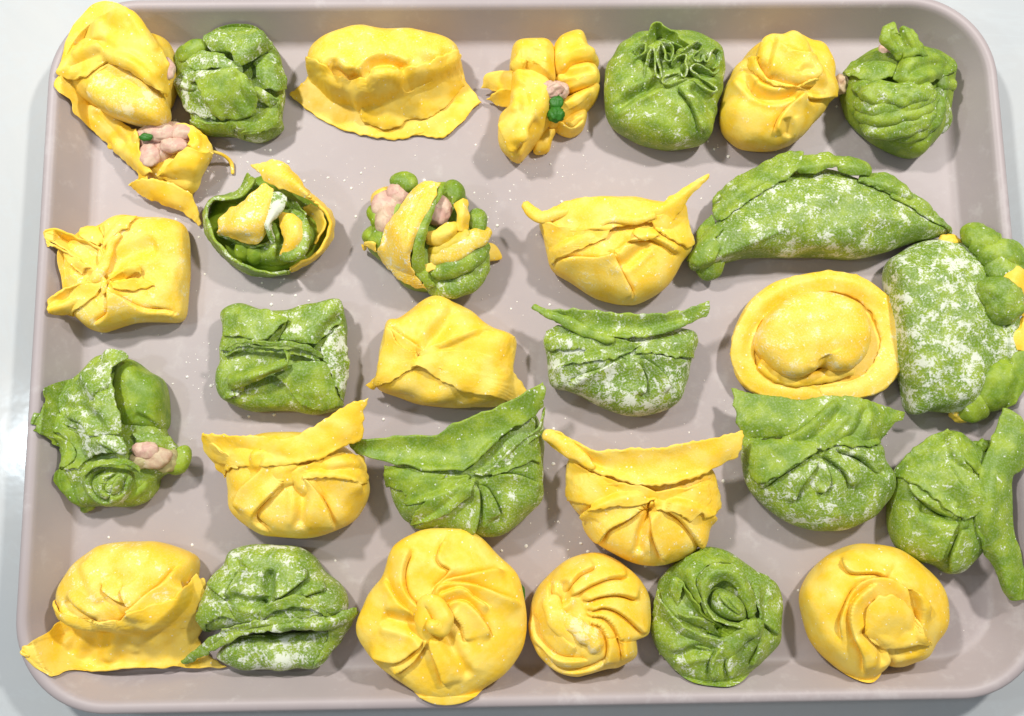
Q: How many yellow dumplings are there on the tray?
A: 15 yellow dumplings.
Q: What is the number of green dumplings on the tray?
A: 12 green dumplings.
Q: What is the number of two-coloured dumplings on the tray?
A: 3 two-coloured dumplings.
